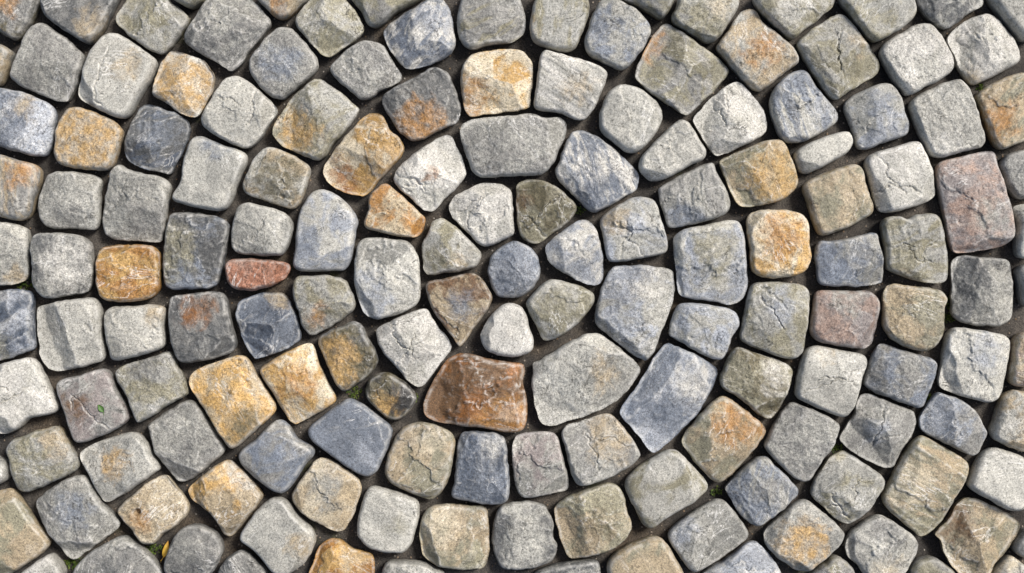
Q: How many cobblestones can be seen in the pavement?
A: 159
